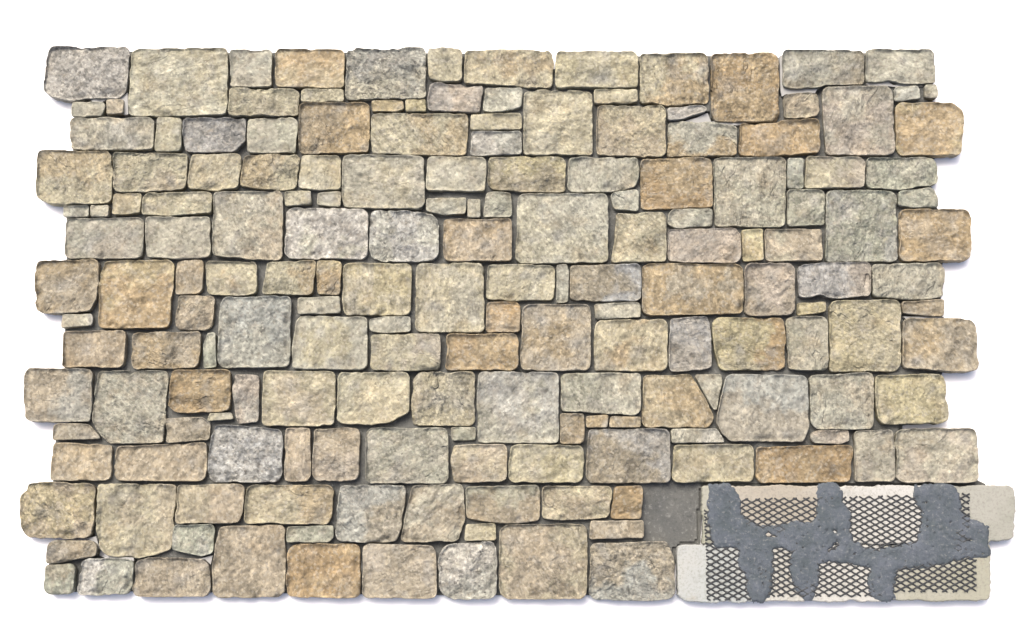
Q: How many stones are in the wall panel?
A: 175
